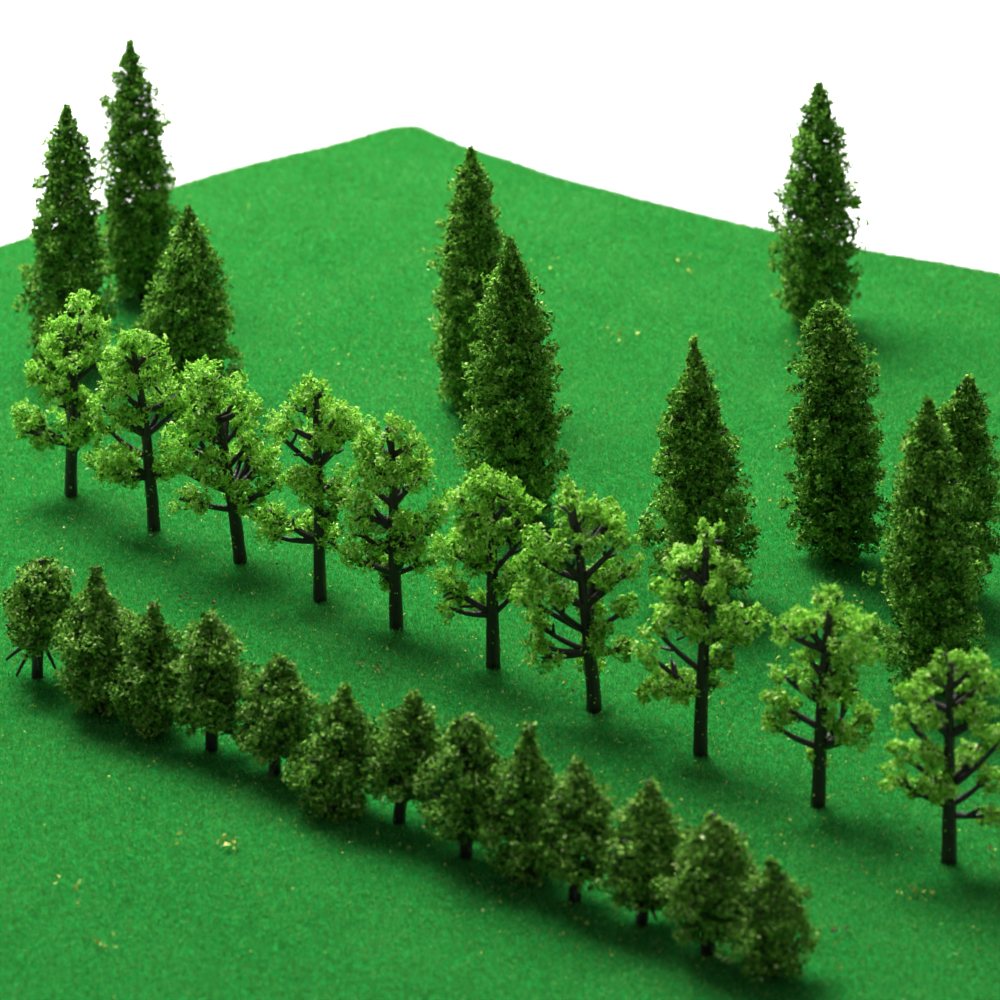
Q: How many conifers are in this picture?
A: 10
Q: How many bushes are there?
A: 13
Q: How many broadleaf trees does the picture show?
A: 10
